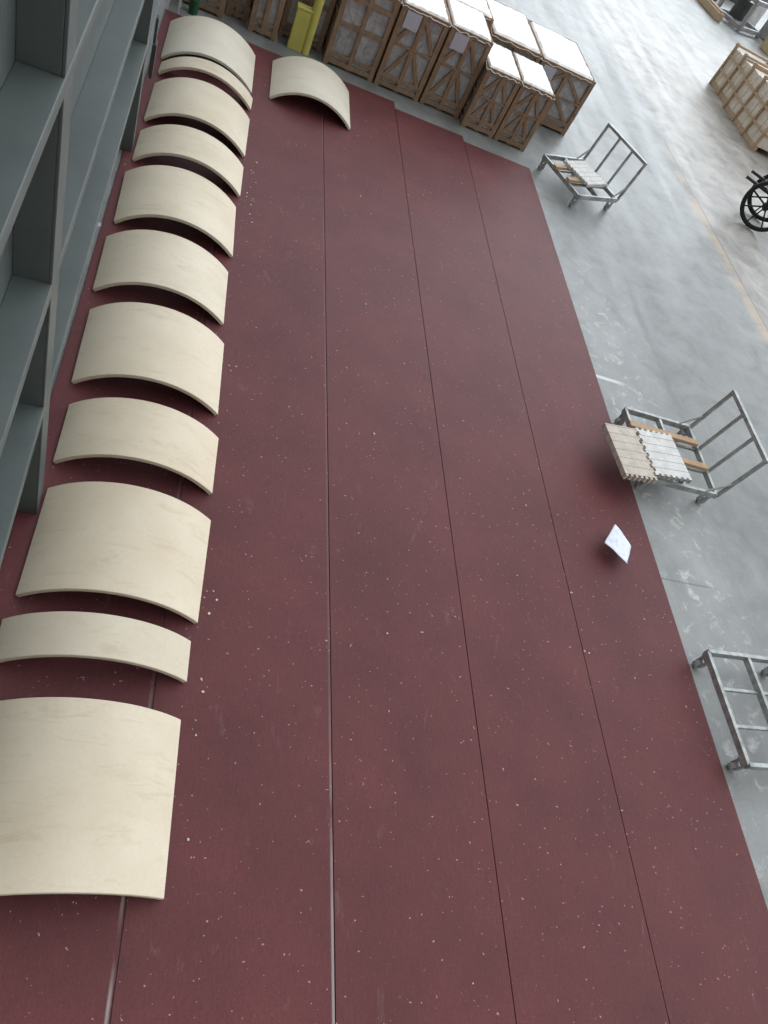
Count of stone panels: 12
